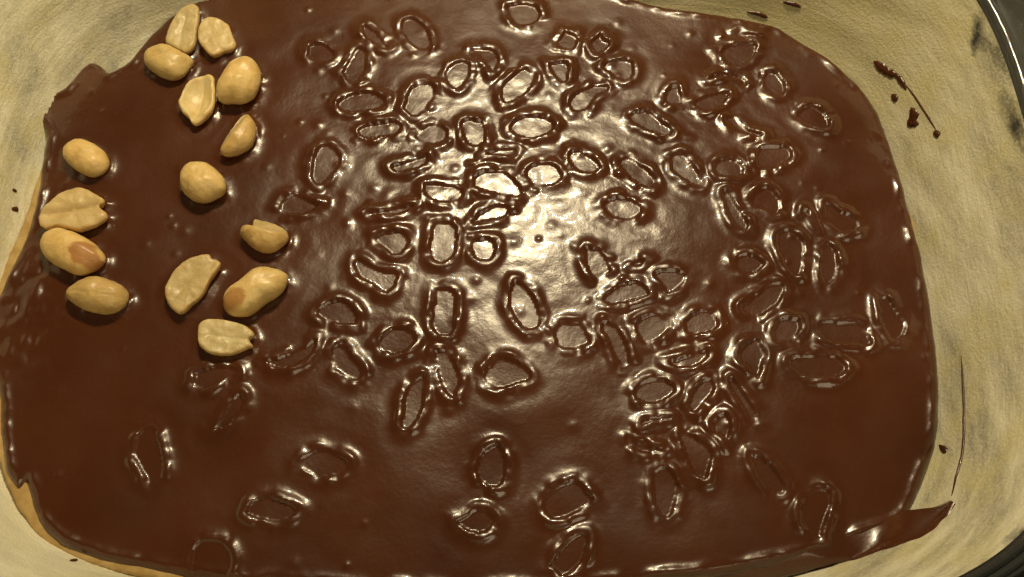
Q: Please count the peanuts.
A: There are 15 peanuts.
